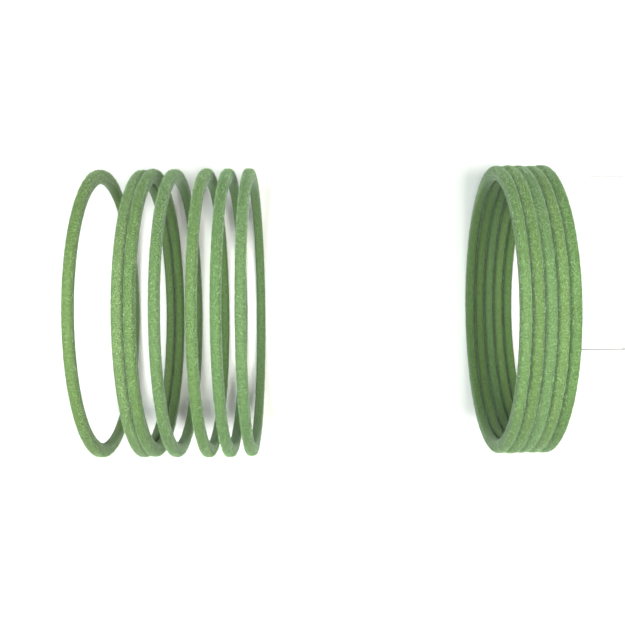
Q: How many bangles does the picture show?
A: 12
